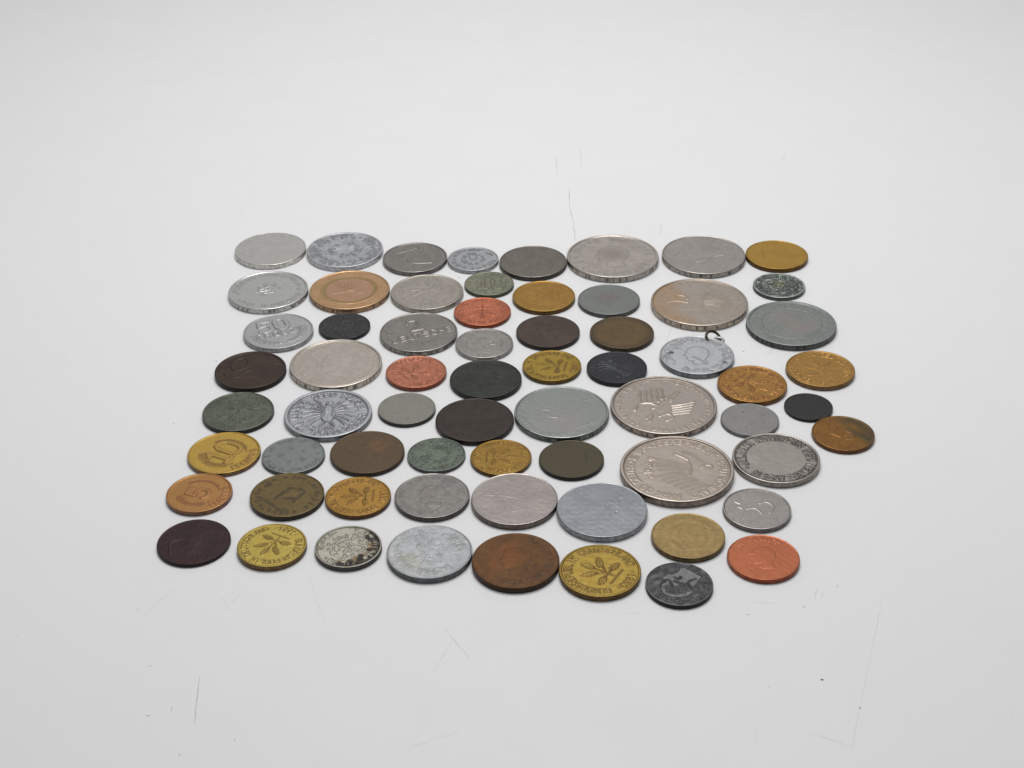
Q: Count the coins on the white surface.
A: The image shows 66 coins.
